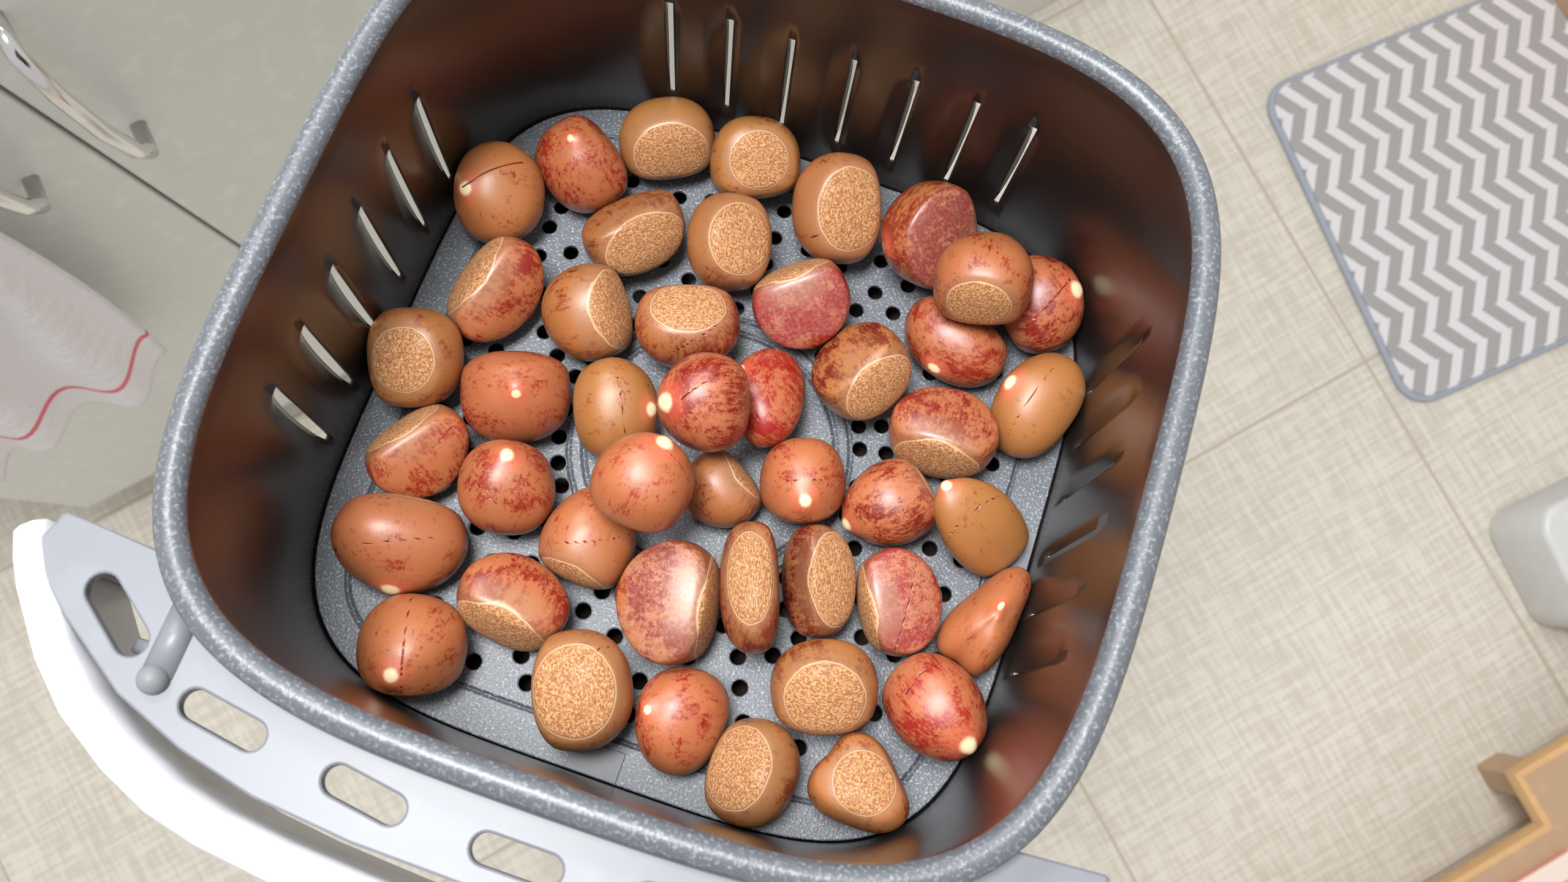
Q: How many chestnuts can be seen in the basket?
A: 45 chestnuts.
